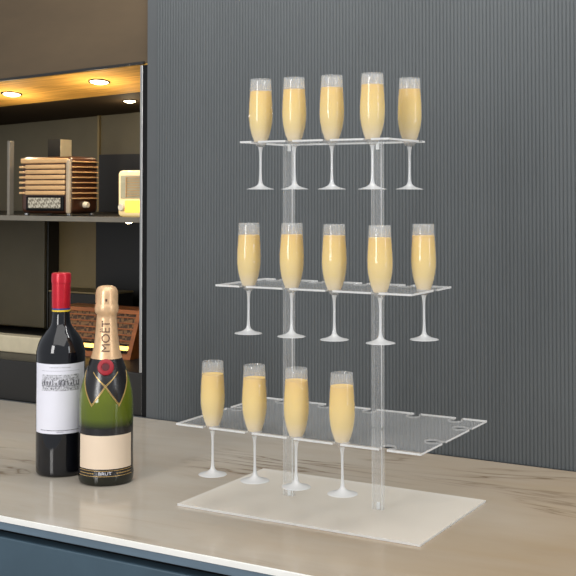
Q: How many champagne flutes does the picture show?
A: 14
